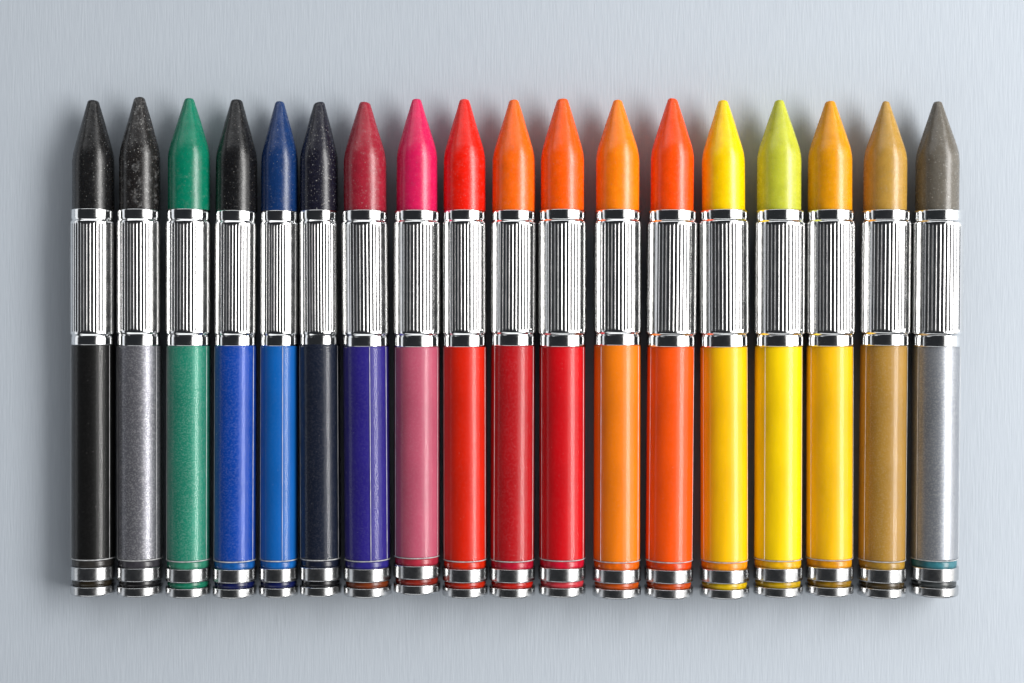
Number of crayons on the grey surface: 18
